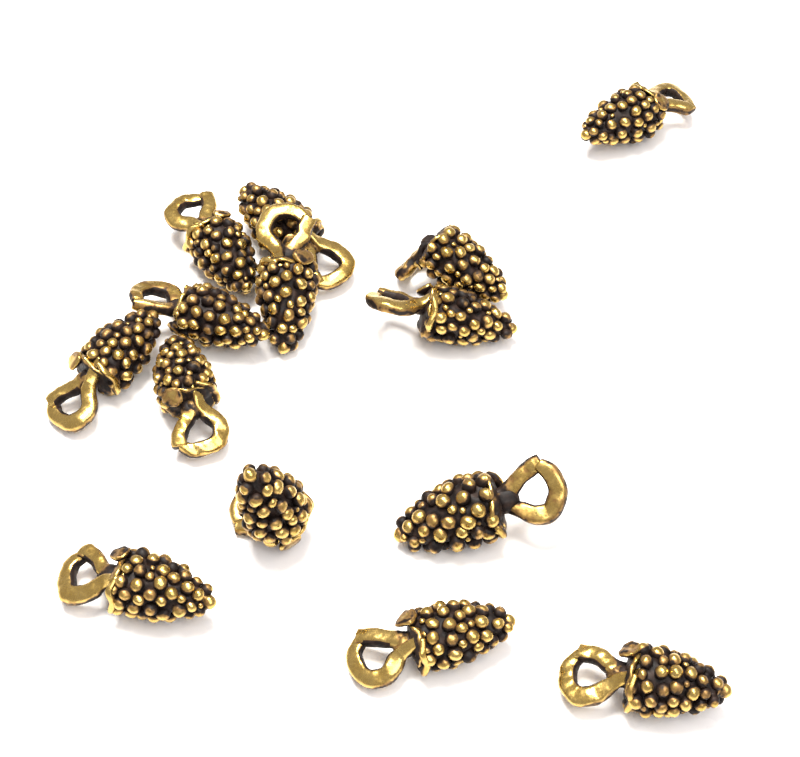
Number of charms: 14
